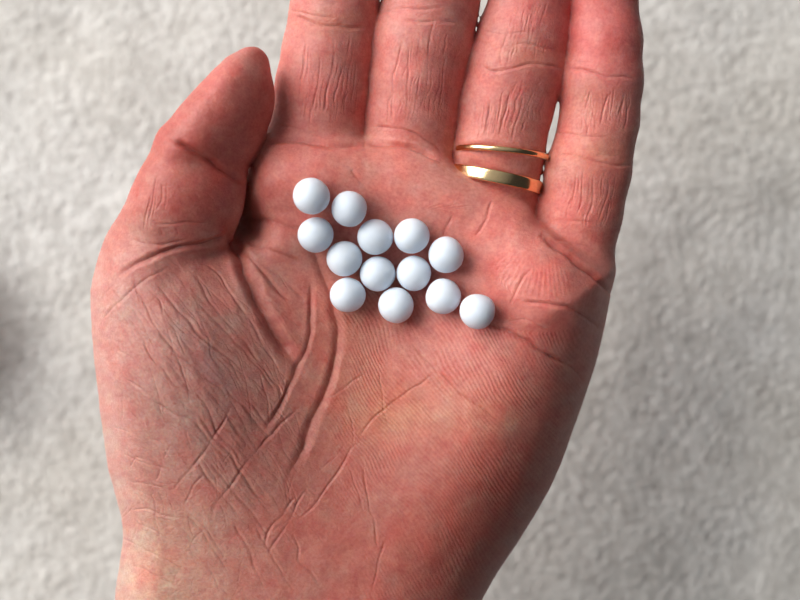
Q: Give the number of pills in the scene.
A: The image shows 13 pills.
